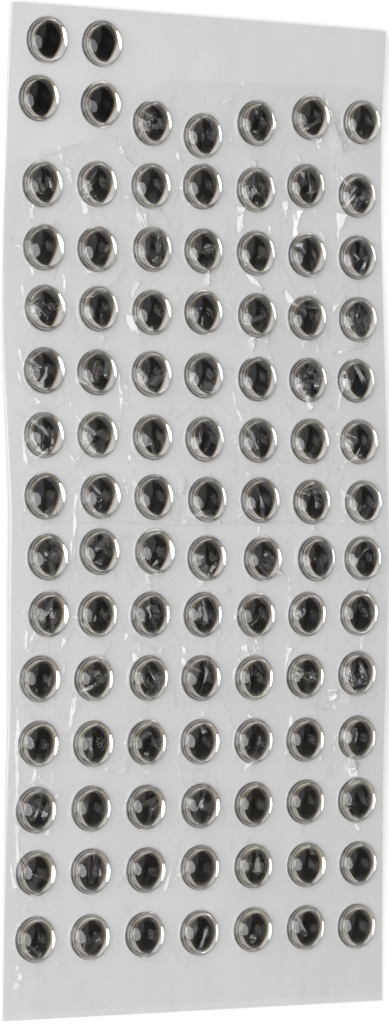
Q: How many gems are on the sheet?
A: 100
